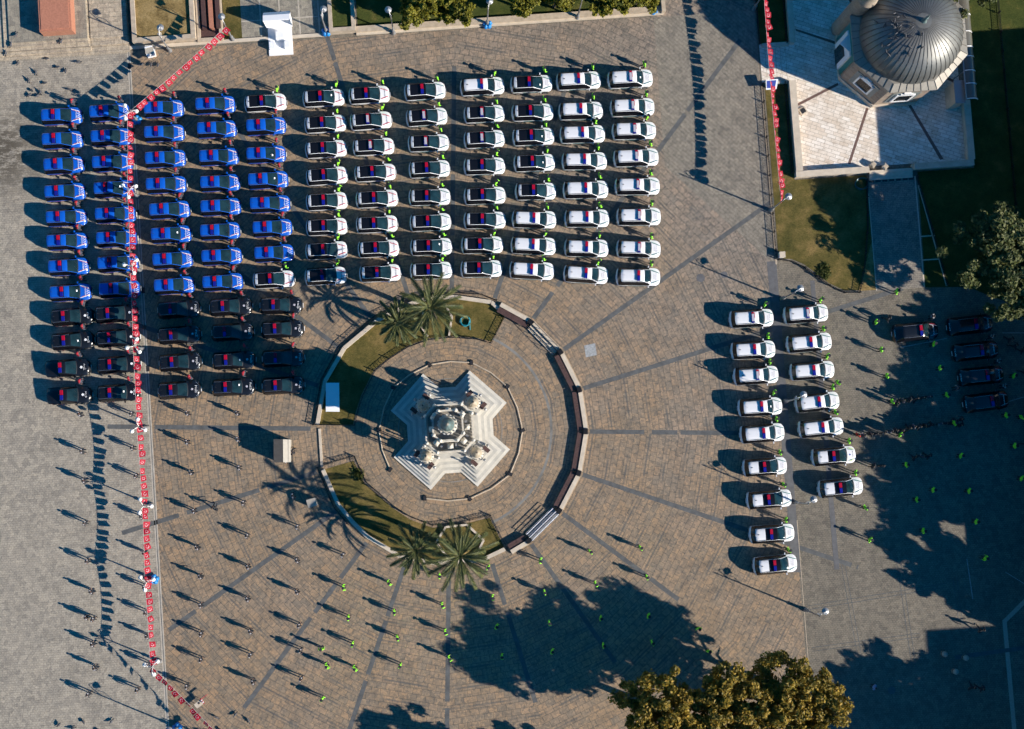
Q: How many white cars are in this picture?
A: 74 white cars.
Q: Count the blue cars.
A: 38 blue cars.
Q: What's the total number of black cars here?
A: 25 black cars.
